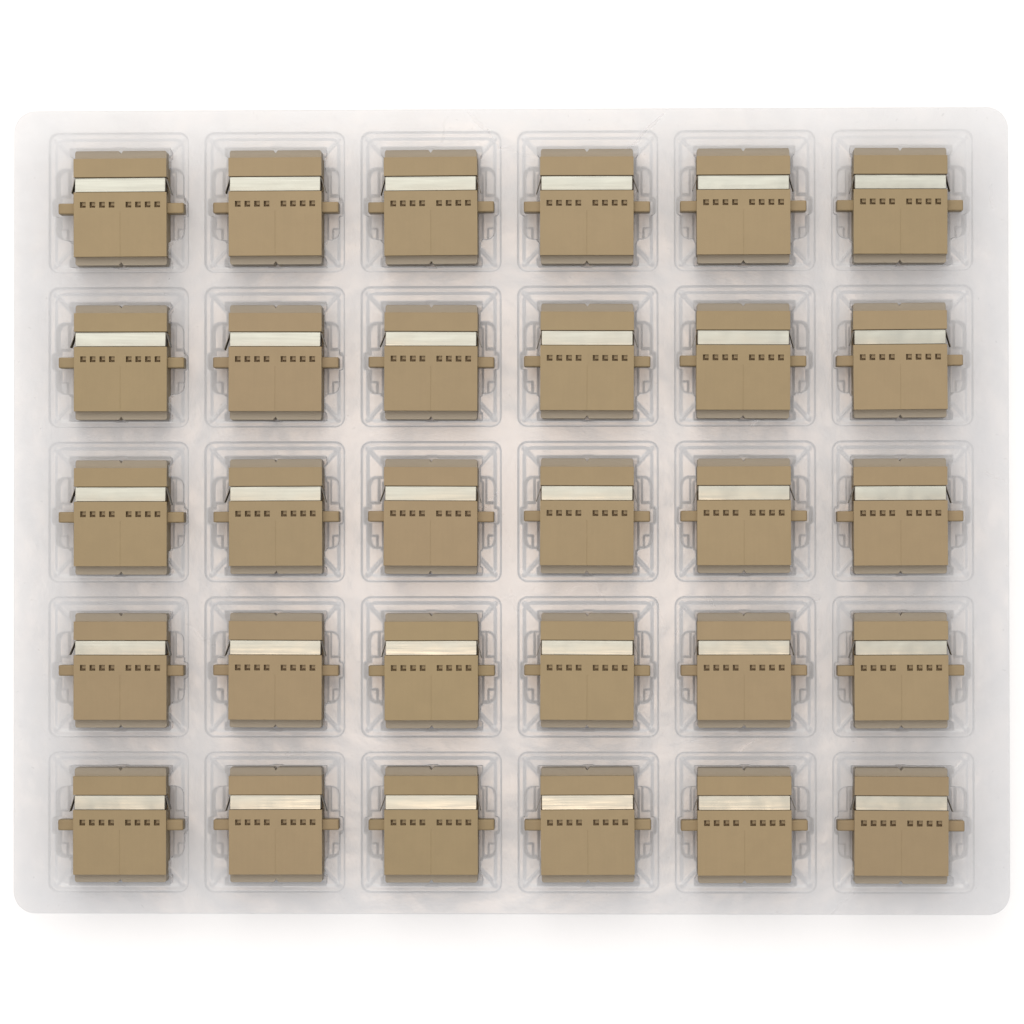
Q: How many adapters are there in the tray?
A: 30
